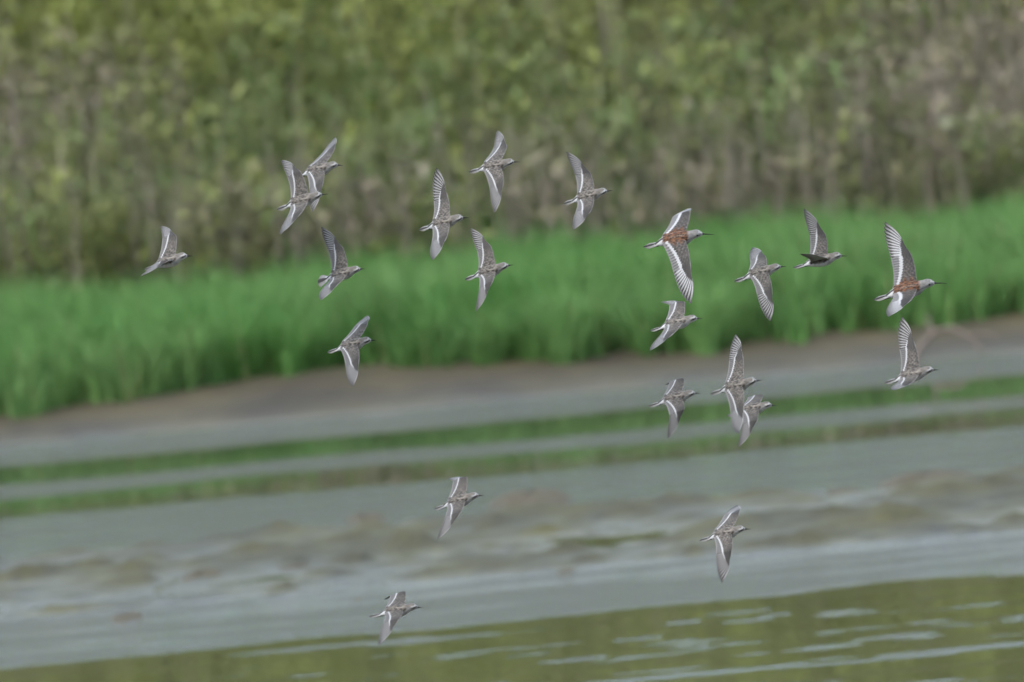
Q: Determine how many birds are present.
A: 21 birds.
